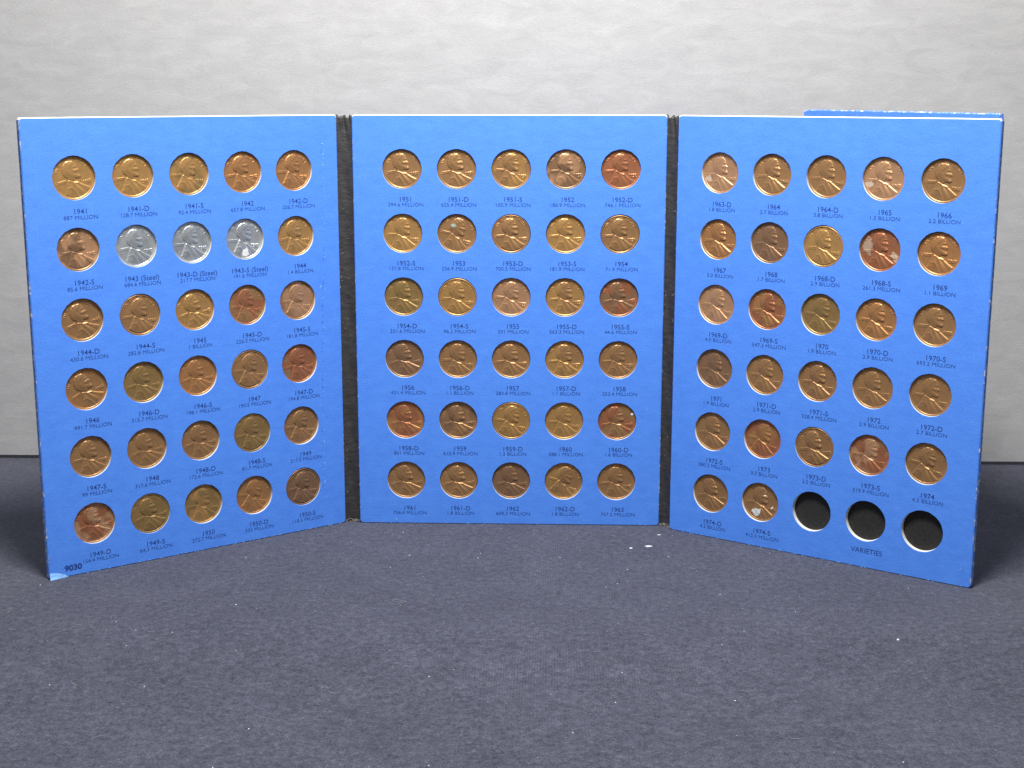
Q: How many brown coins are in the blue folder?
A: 84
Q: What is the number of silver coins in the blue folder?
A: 3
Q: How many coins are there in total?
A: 87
